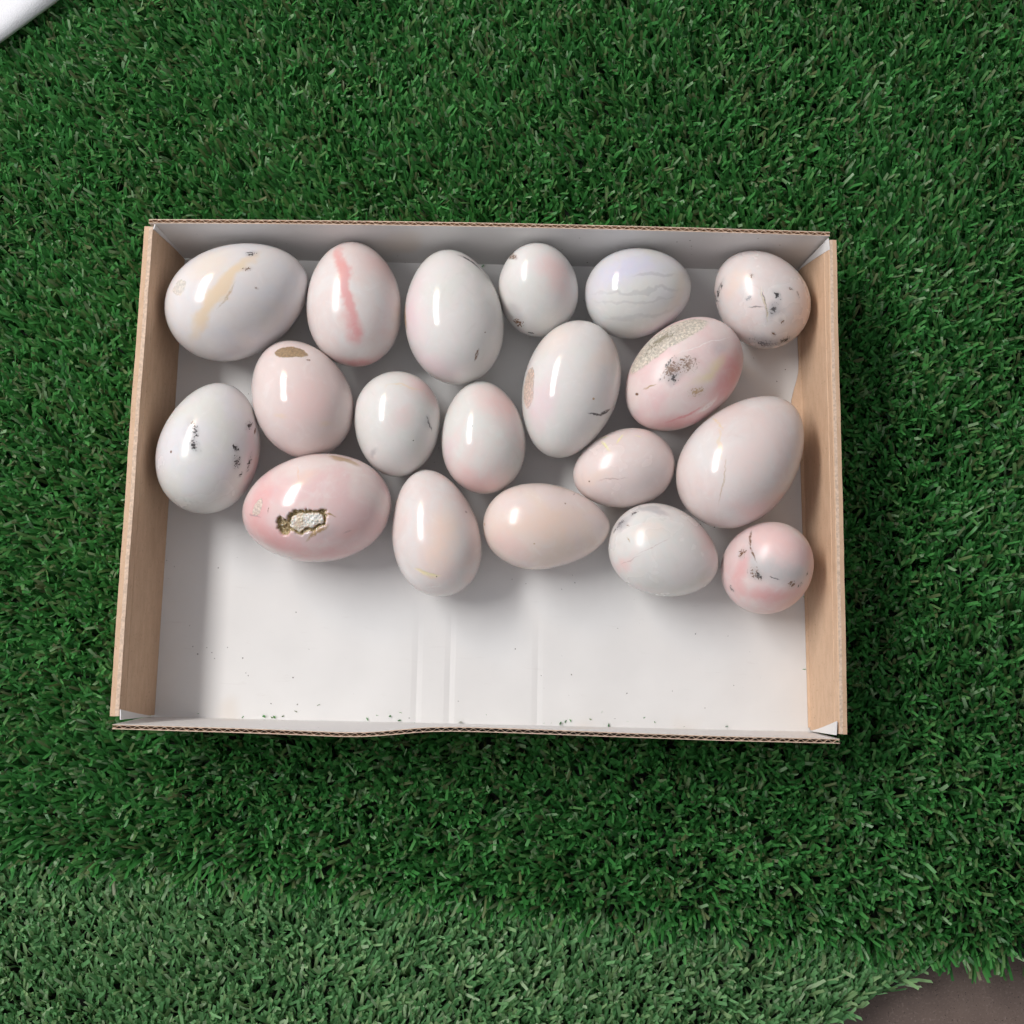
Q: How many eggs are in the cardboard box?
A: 19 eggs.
